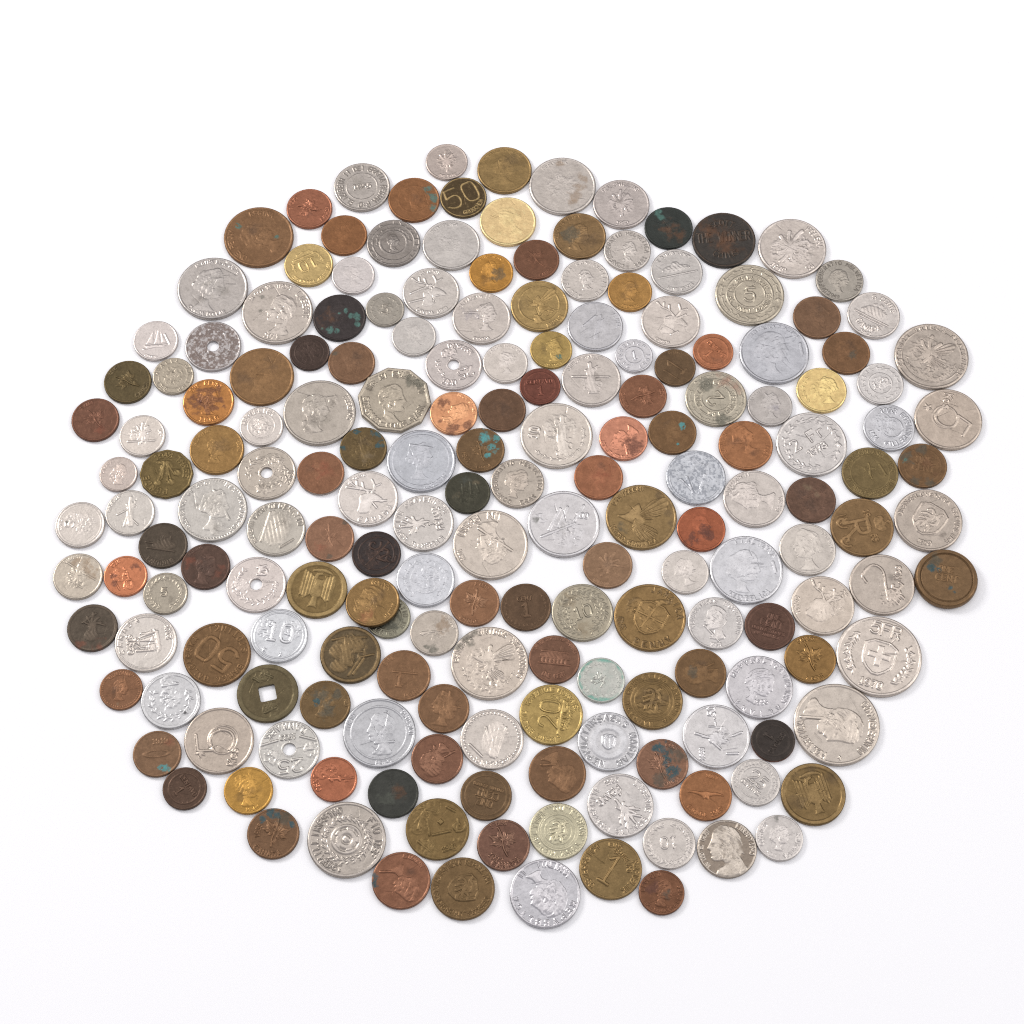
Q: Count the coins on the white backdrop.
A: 185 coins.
